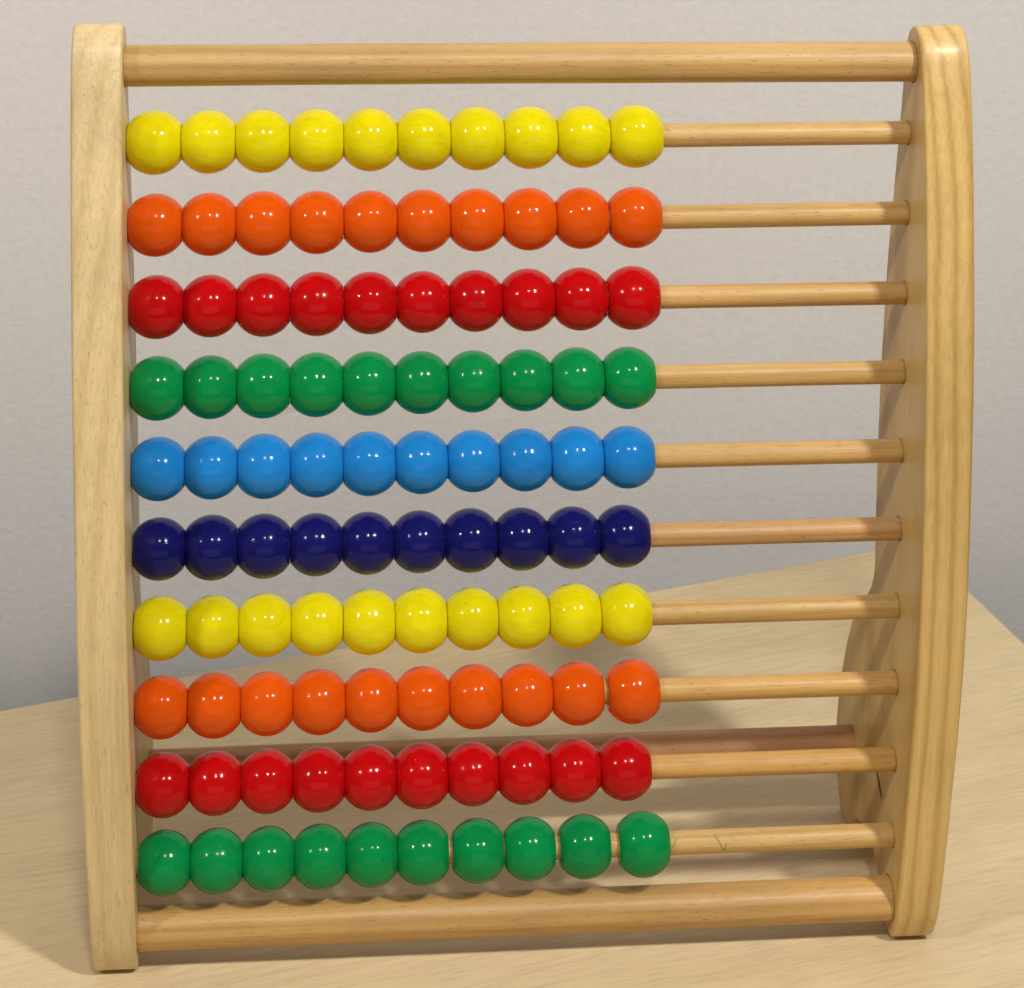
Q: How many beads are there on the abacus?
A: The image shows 100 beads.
